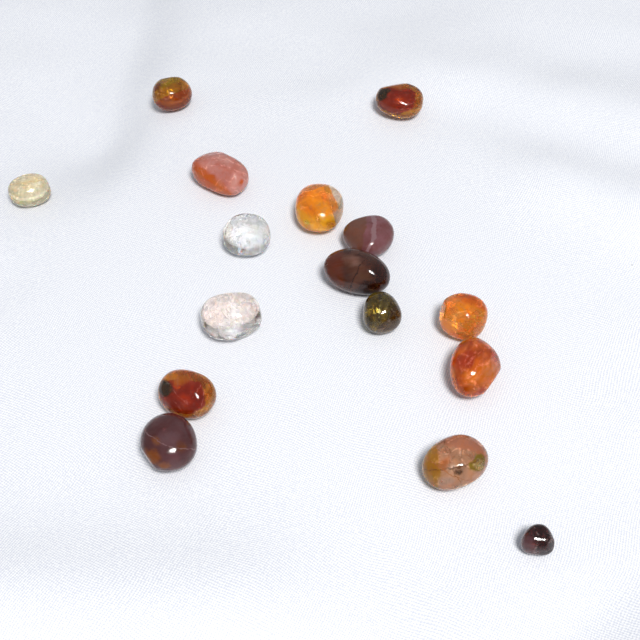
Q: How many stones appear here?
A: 16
